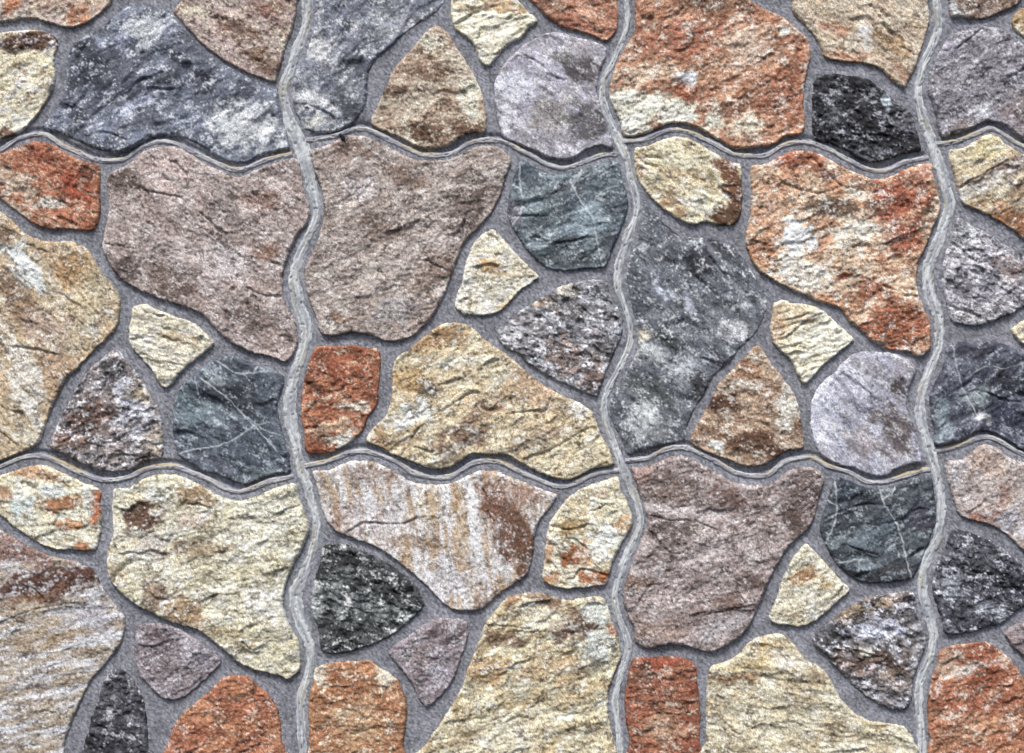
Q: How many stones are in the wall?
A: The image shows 59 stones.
